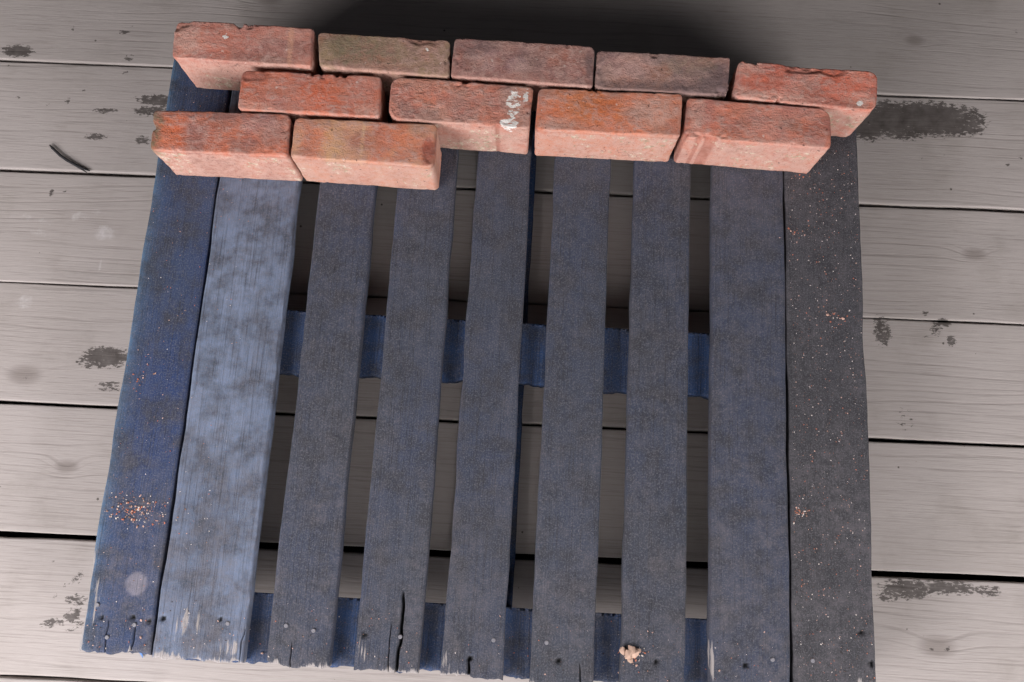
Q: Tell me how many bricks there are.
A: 11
